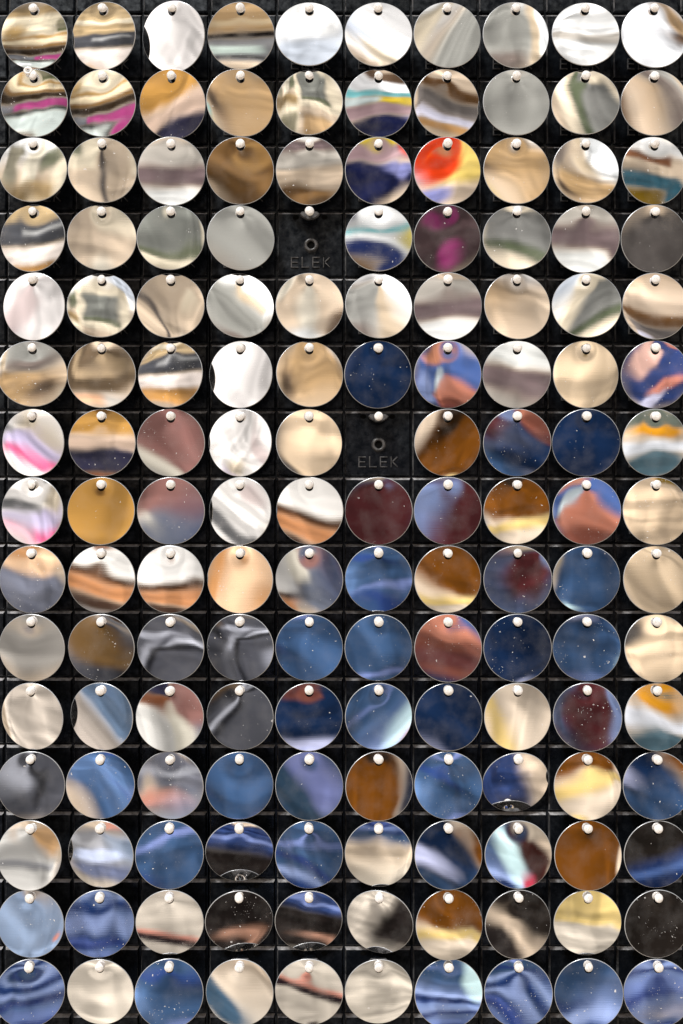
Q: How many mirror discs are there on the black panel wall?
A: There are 148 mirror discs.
